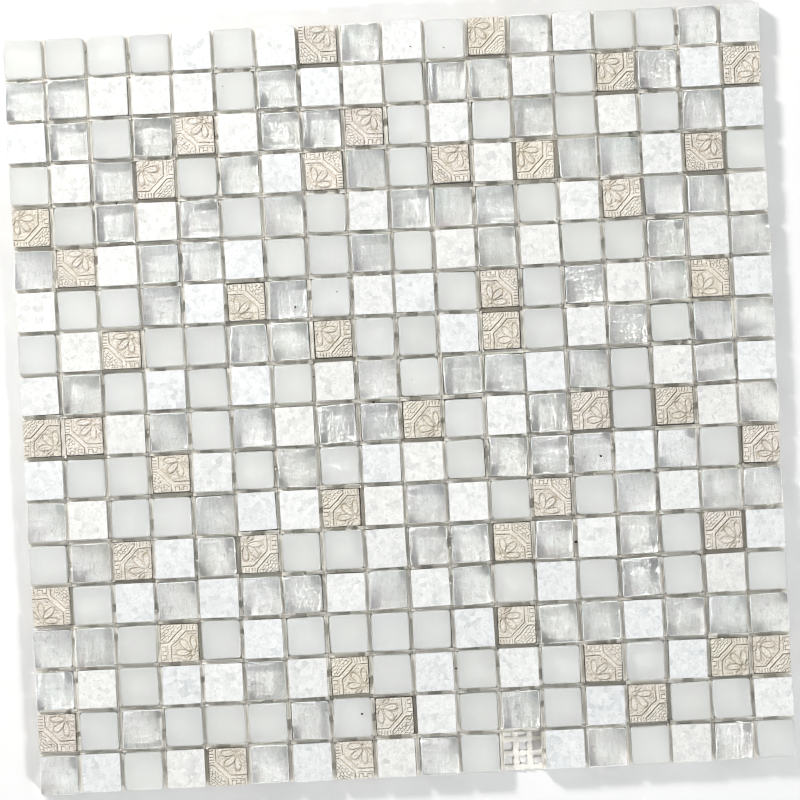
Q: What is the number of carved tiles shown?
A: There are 45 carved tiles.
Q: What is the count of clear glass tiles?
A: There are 96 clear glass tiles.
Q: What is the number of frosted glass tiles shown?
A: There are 92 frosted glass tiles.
